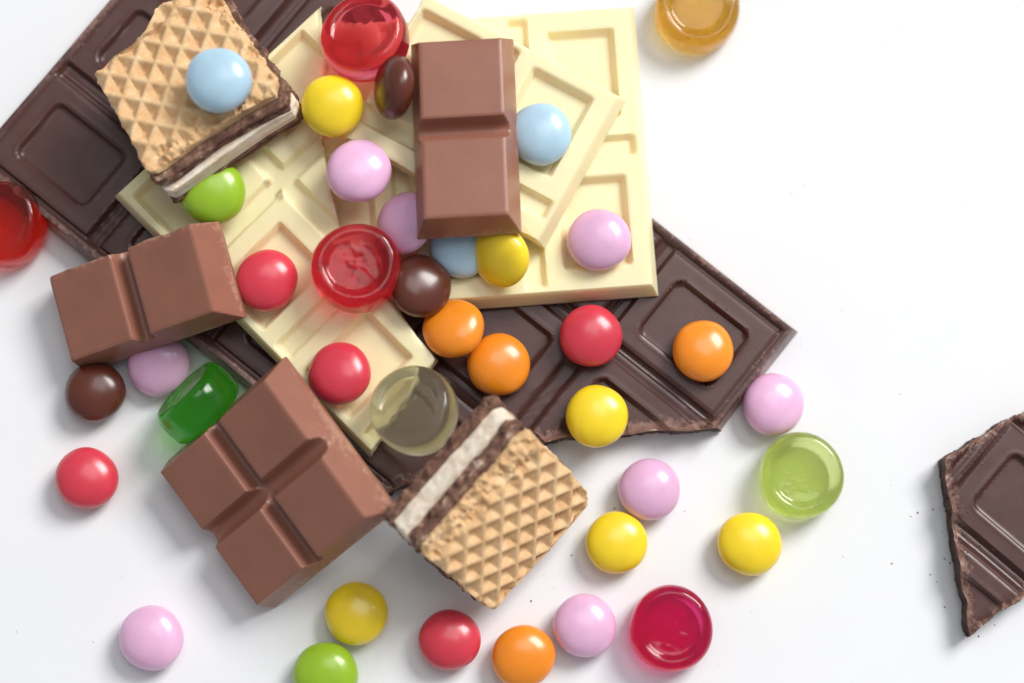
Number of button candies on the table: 31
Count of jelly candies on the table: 8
